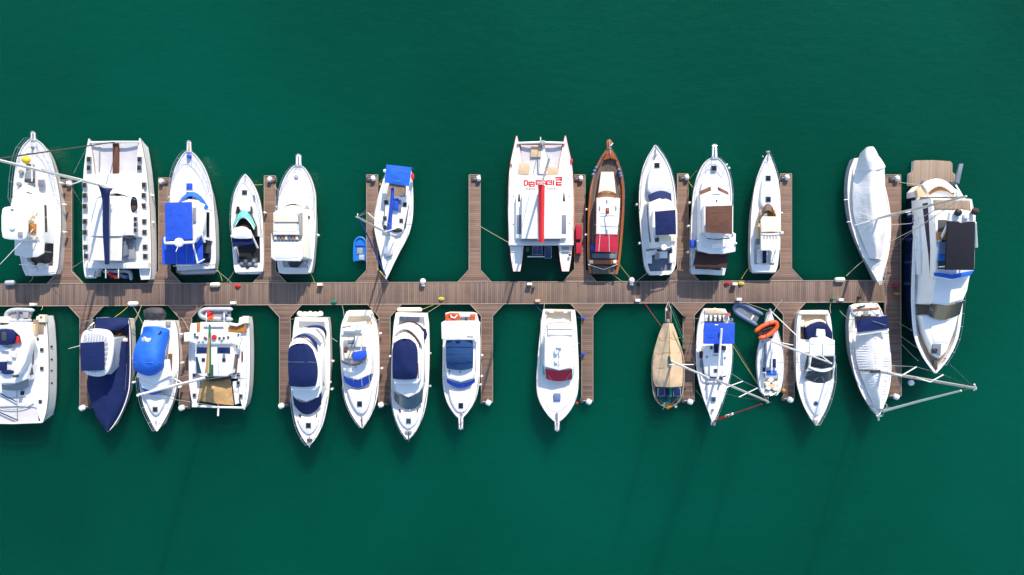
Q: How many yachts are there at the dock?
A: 27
